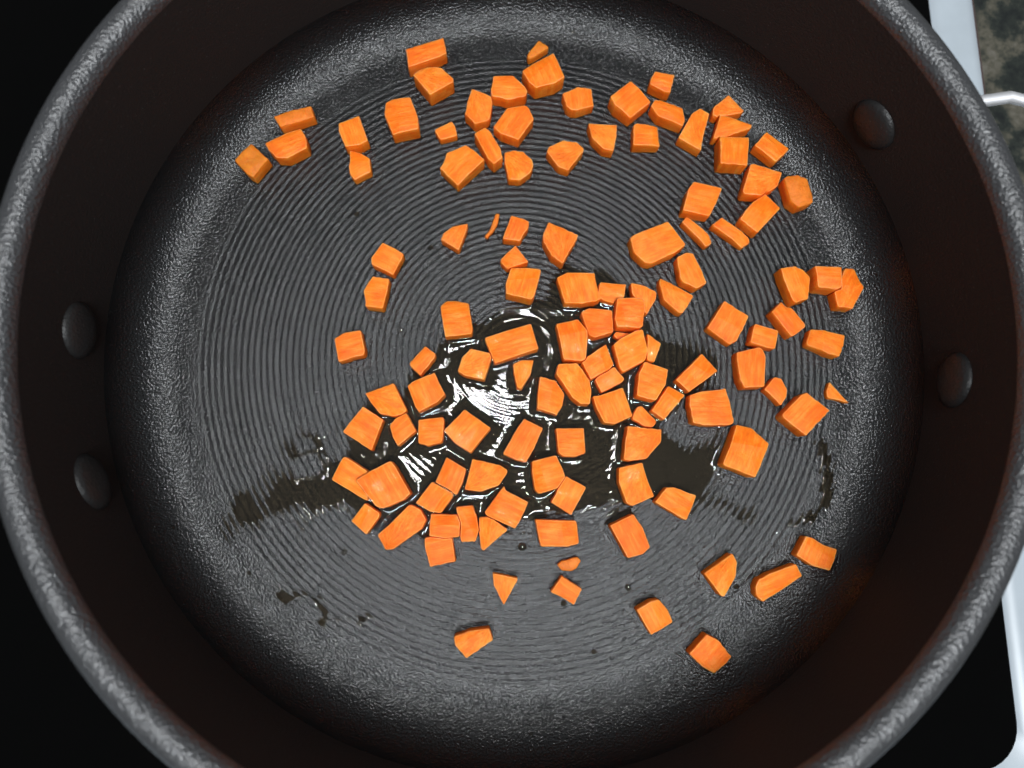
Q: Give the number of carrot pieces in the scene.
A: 119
